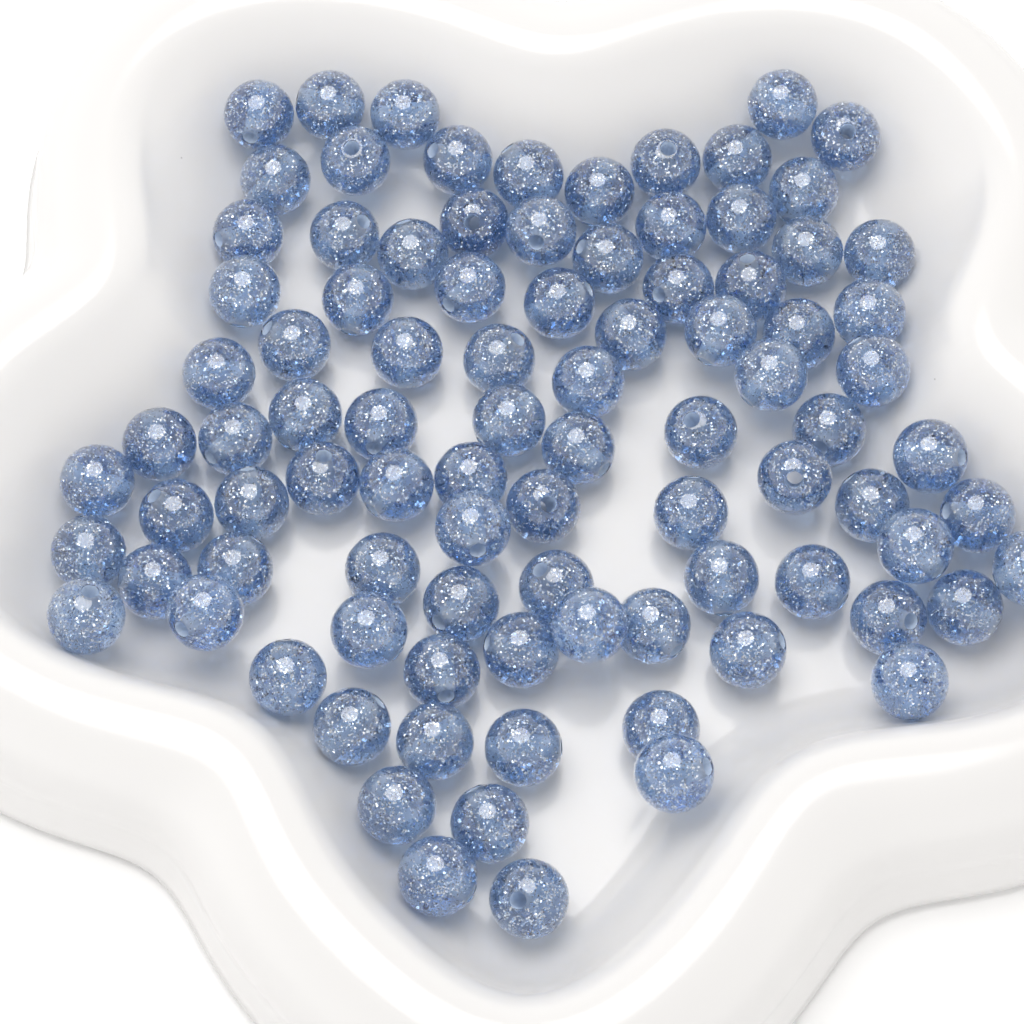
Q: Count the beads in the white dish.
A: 92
